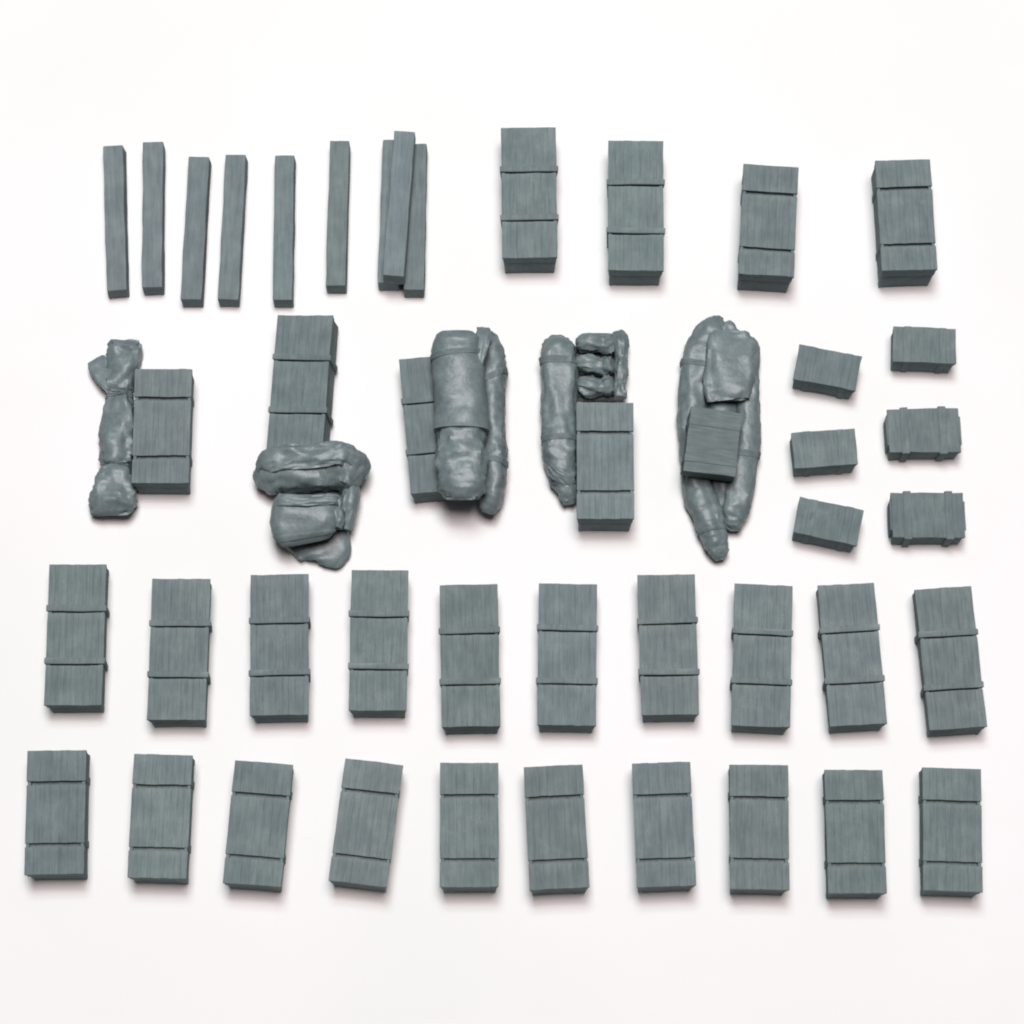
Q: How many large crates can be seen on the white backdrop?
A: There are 28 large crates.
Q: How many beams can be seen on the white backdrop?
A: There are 9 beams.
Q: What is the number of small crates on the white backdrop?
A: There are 7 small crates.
